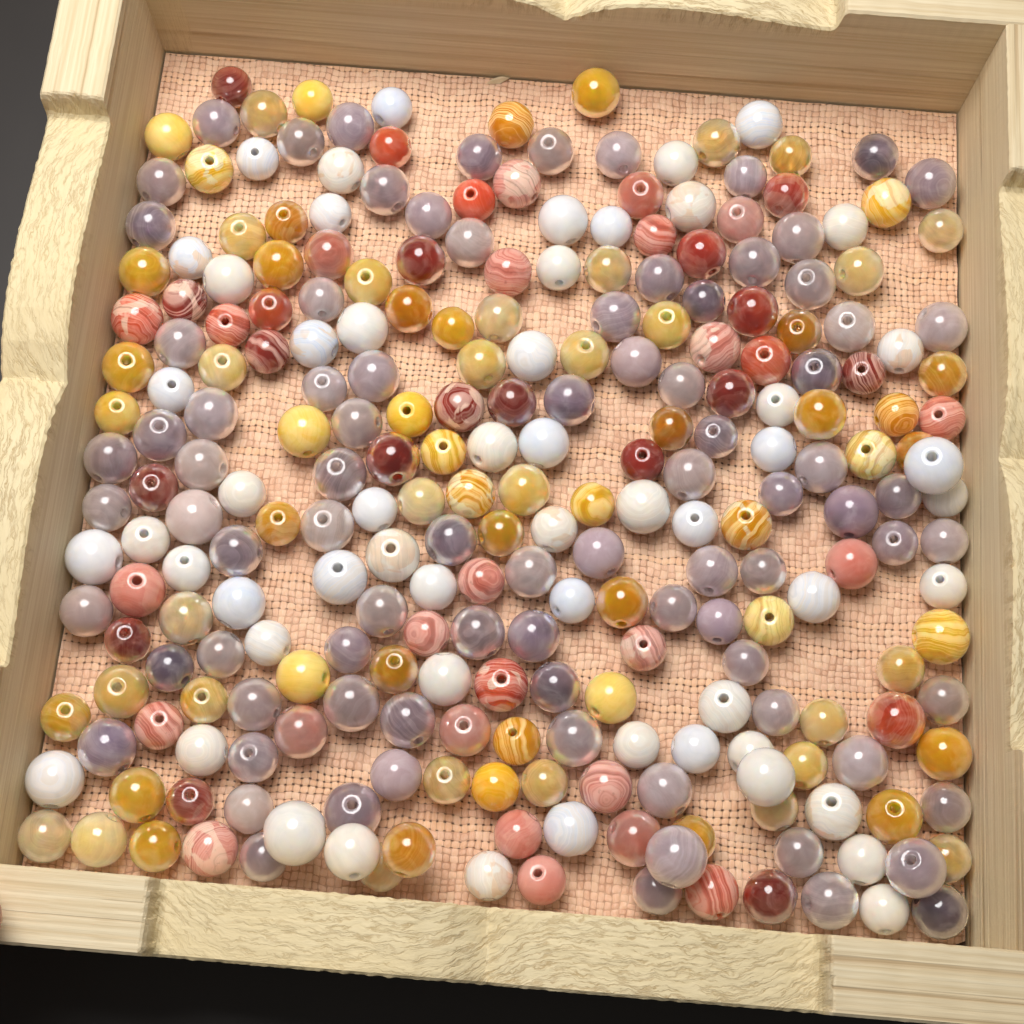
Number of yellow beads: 71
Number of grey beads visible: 85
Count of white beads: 55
